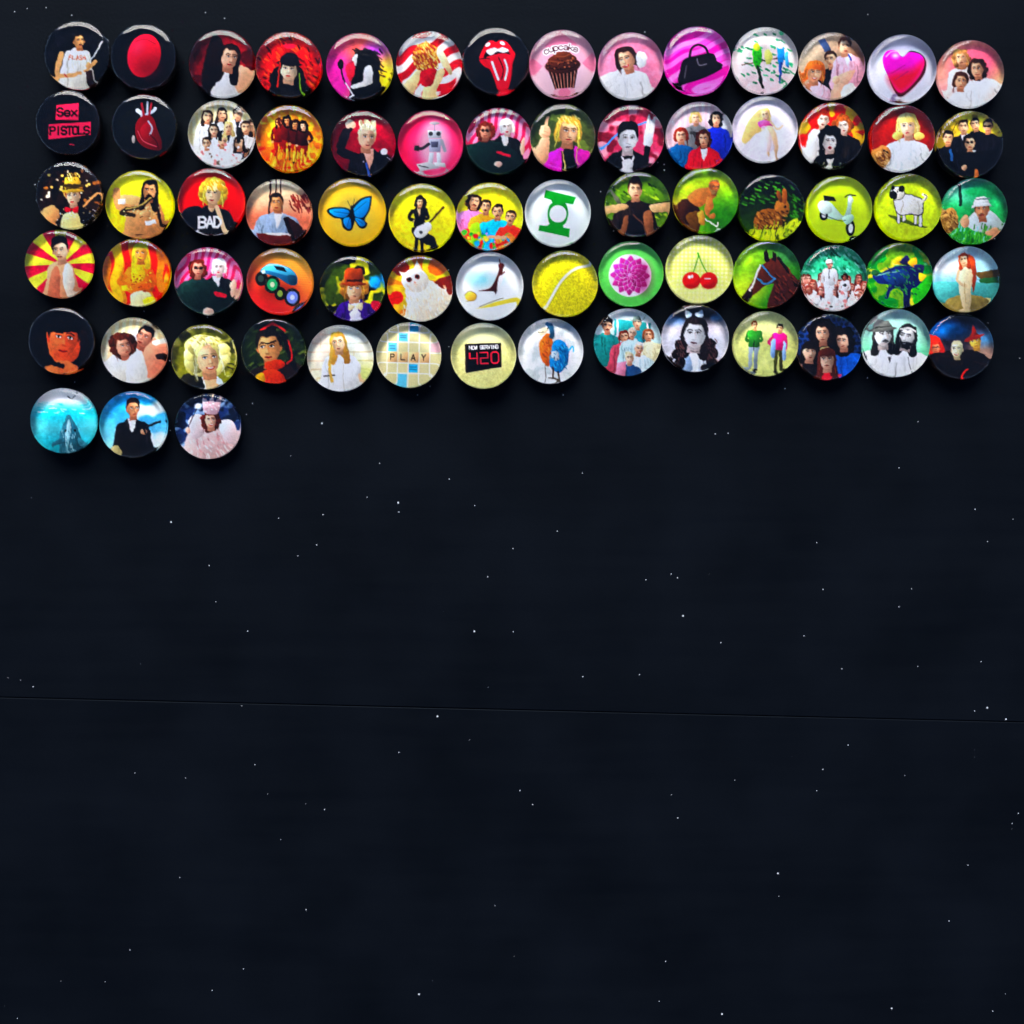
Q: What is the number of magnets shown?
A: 73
